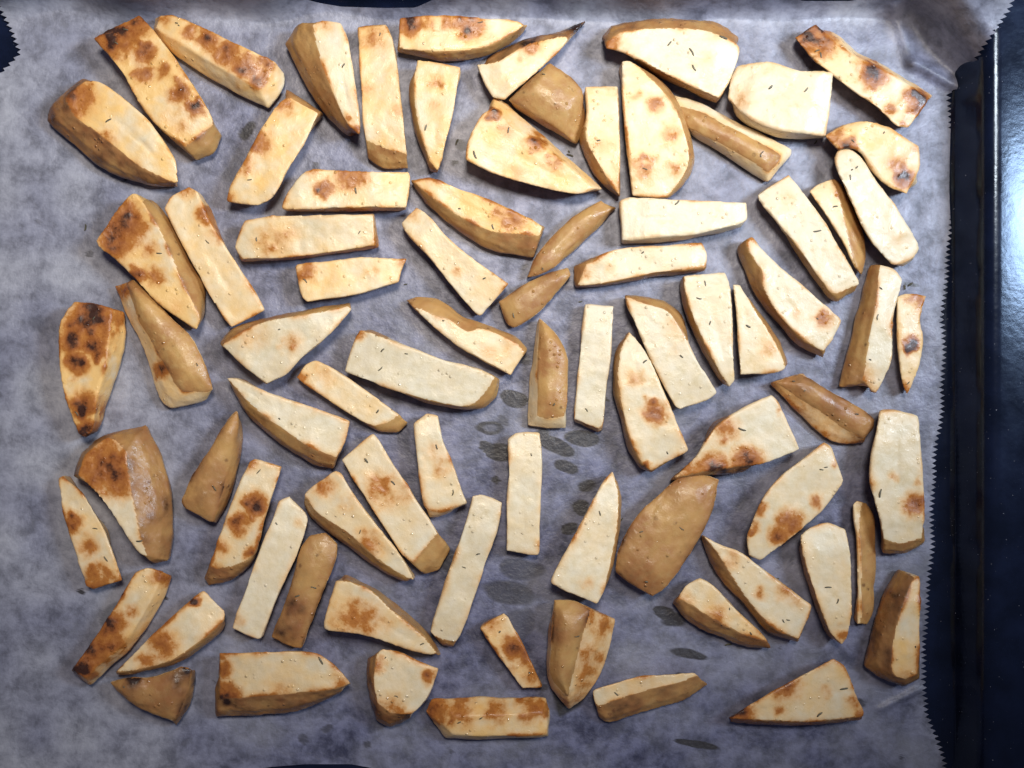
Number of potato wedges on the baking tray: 81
